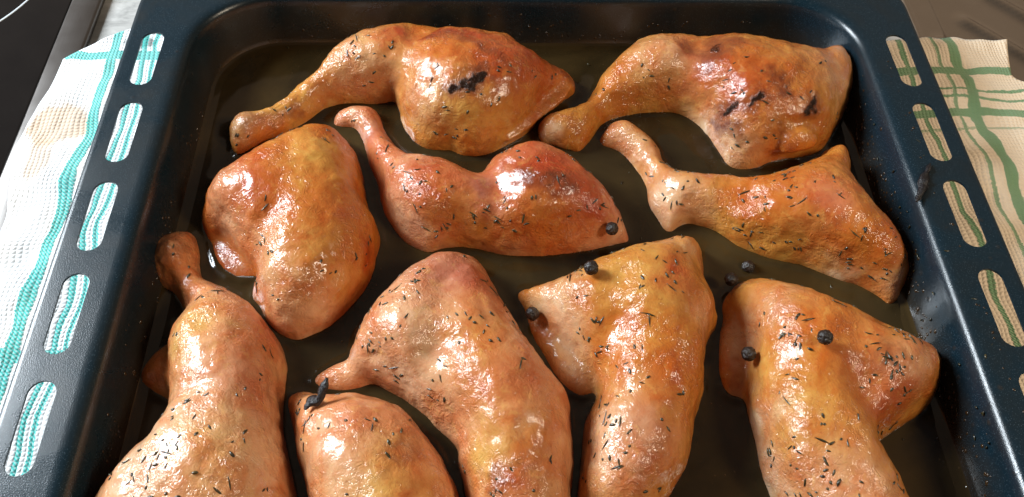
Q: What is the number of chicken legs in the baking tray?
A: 10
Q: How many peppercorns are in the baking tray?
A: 7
